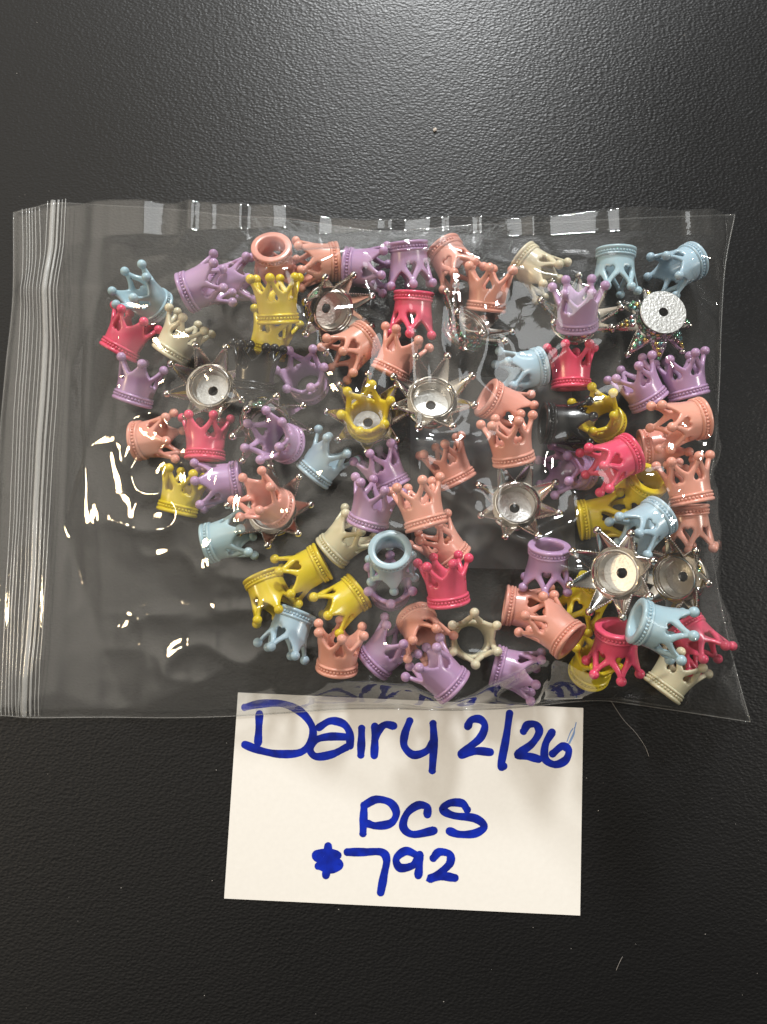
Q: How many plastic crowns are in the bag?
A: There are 77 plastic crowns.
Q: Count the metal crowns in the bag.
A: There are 12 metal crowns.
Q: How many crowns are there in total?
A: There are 89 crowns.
